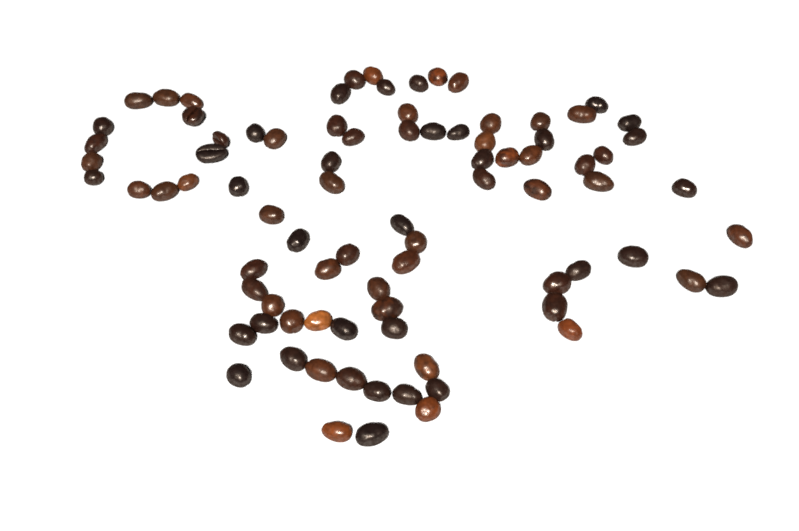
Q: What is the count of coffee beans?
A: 85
